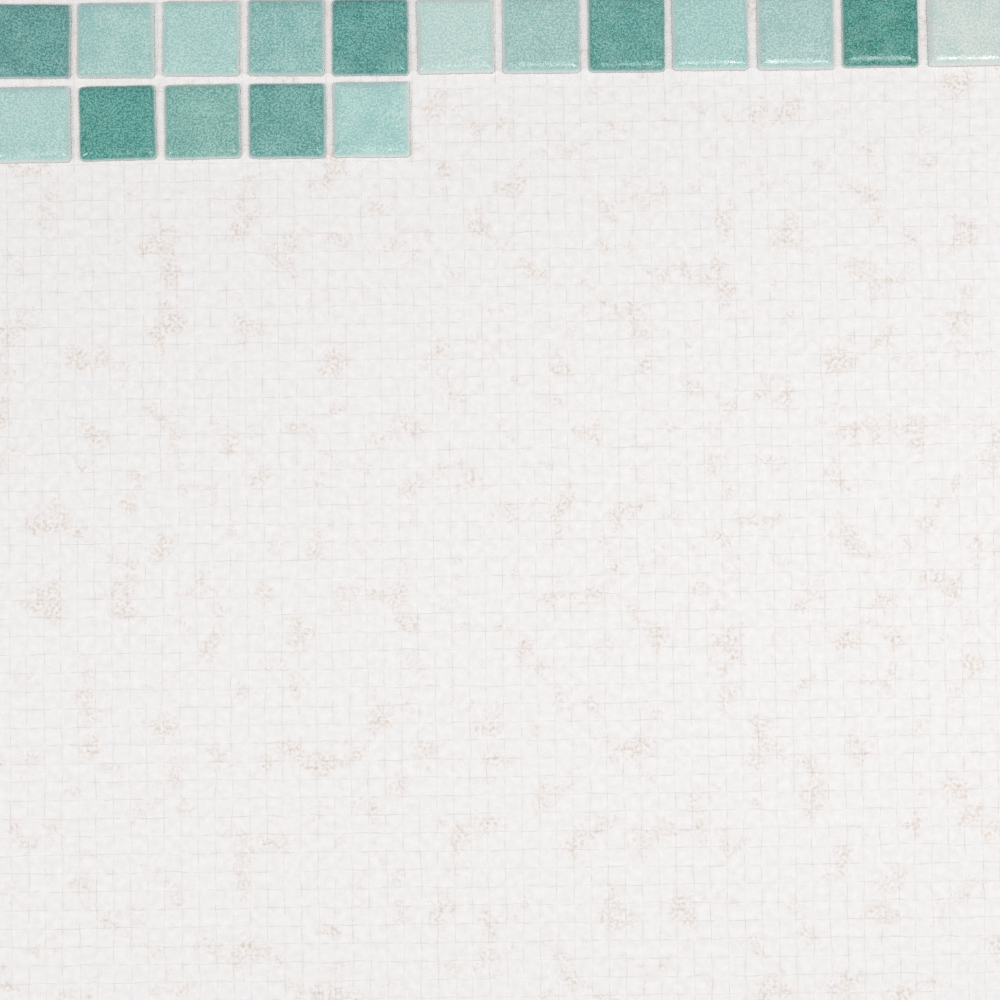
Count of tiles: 17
